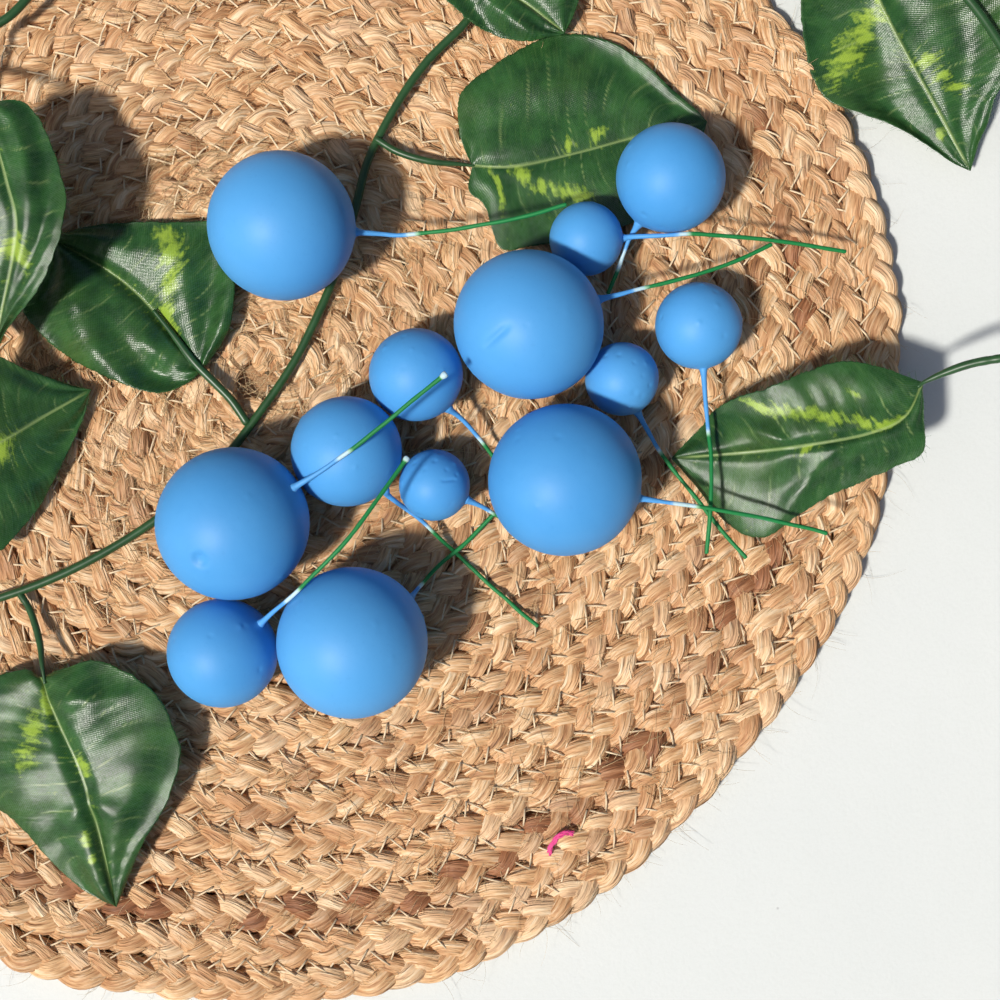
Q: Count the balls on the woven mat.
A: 13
